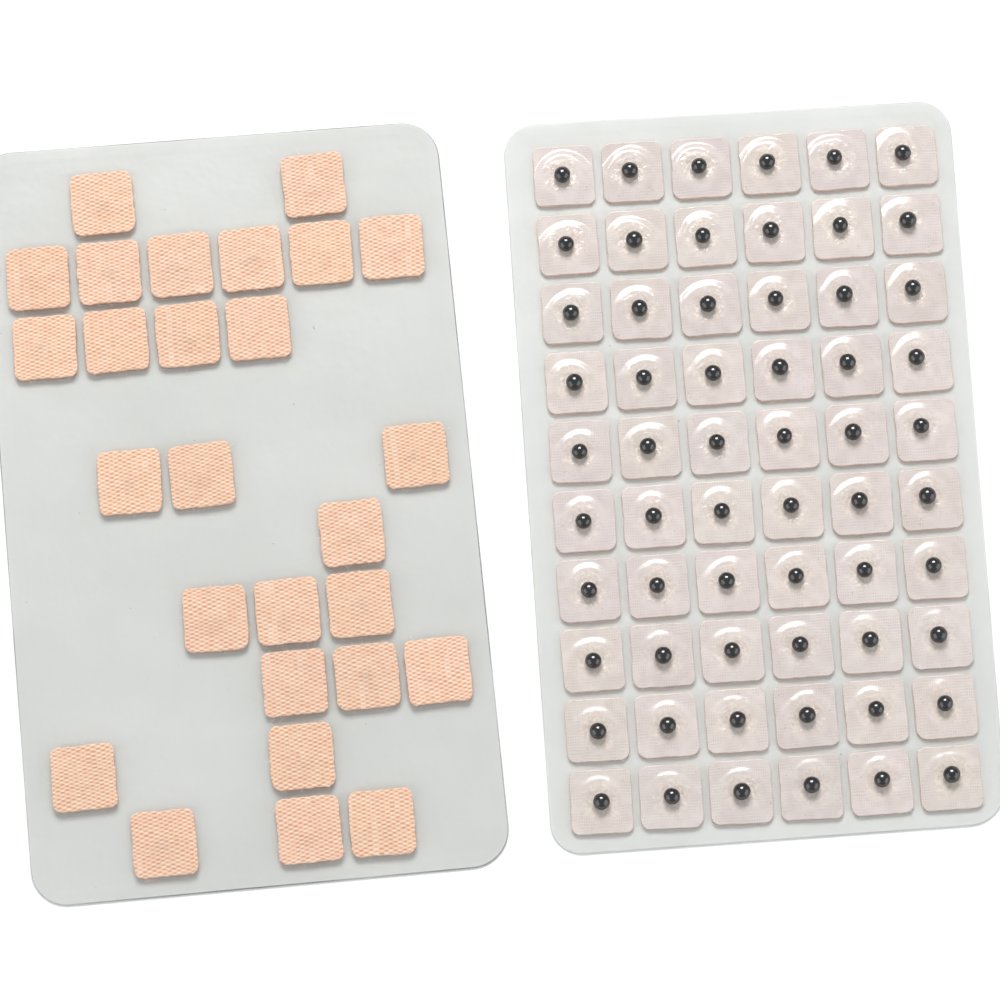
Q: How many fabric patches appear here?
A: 27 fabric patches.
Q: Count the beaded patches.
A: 60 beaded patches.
